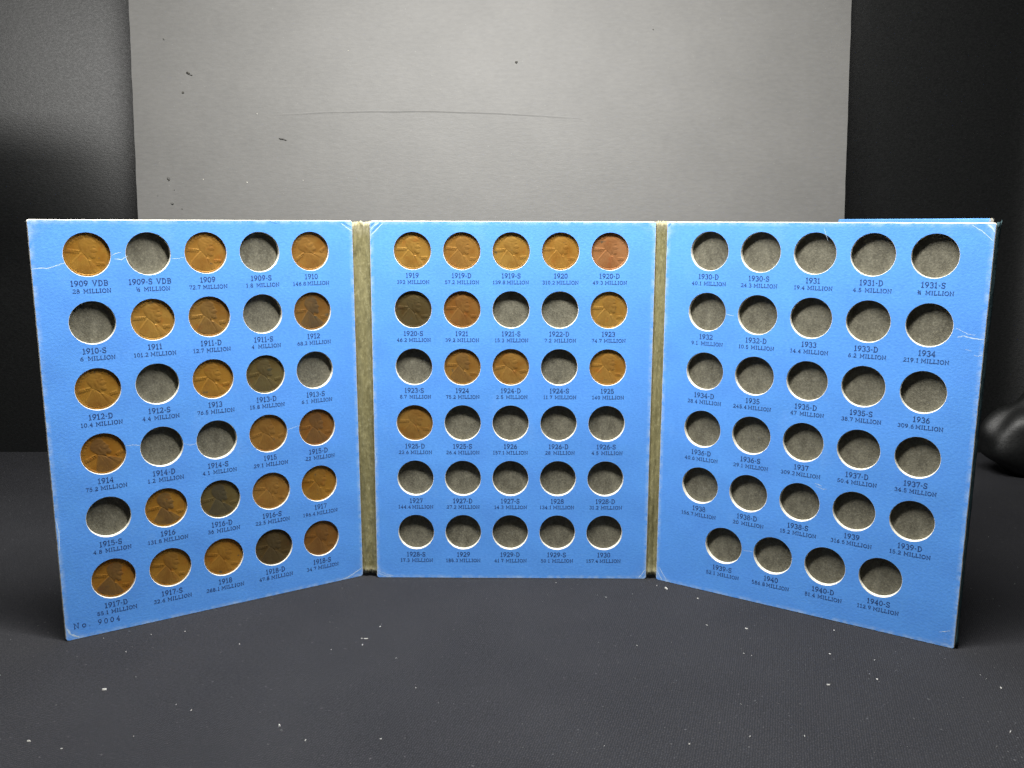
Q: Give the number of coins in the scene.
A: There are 33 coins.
